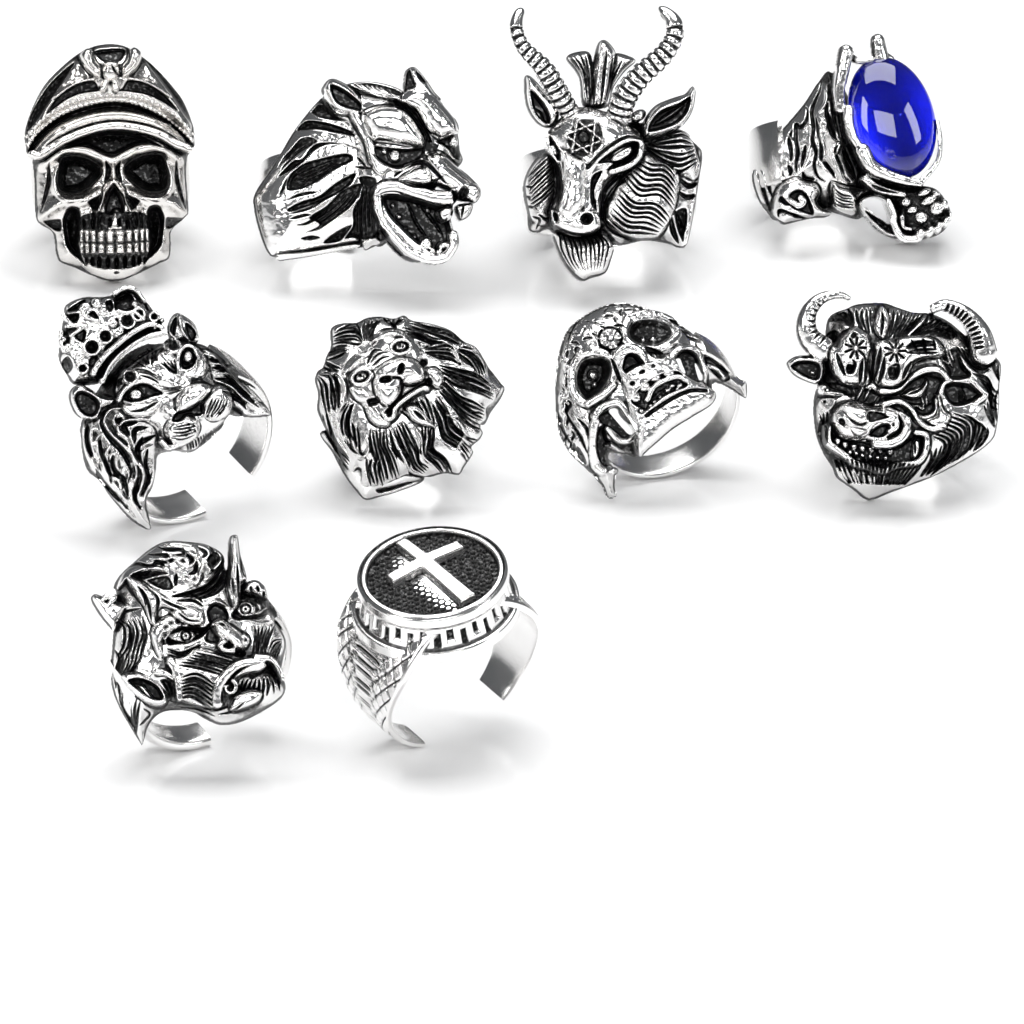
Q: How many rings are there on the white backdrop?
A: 10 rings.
